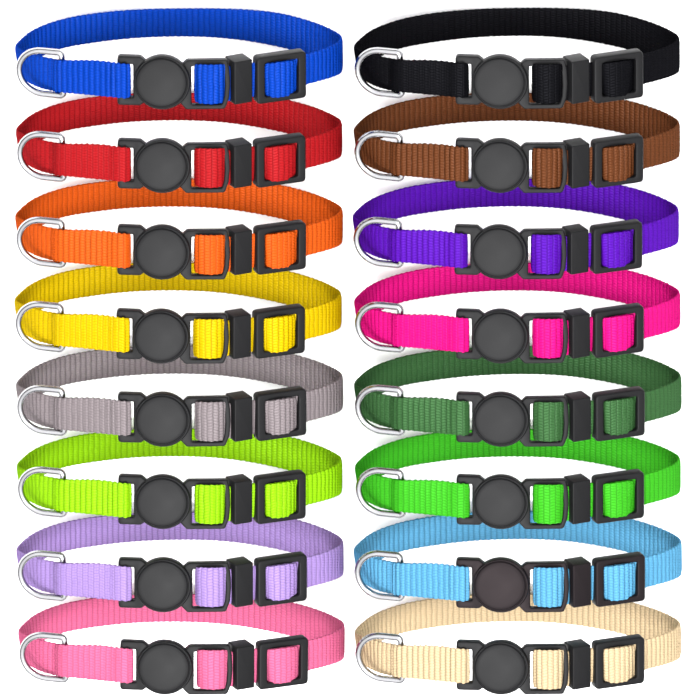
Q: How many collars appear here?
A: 16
